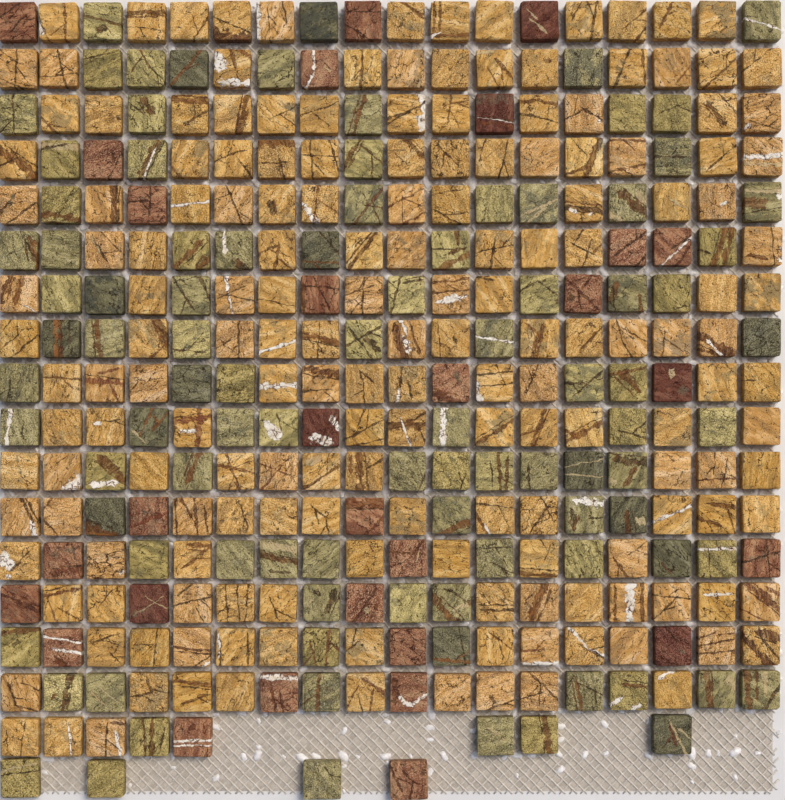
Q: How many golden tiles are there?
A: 176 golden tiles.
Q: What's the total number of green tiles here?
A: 95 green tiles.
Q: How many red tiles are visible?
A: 29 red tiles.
